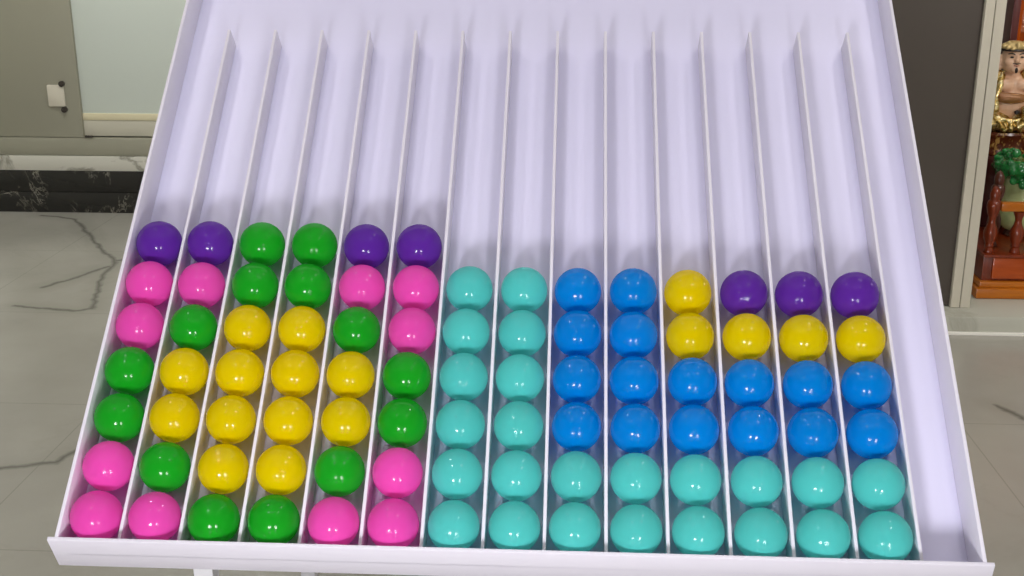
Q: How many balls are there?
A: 90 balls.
